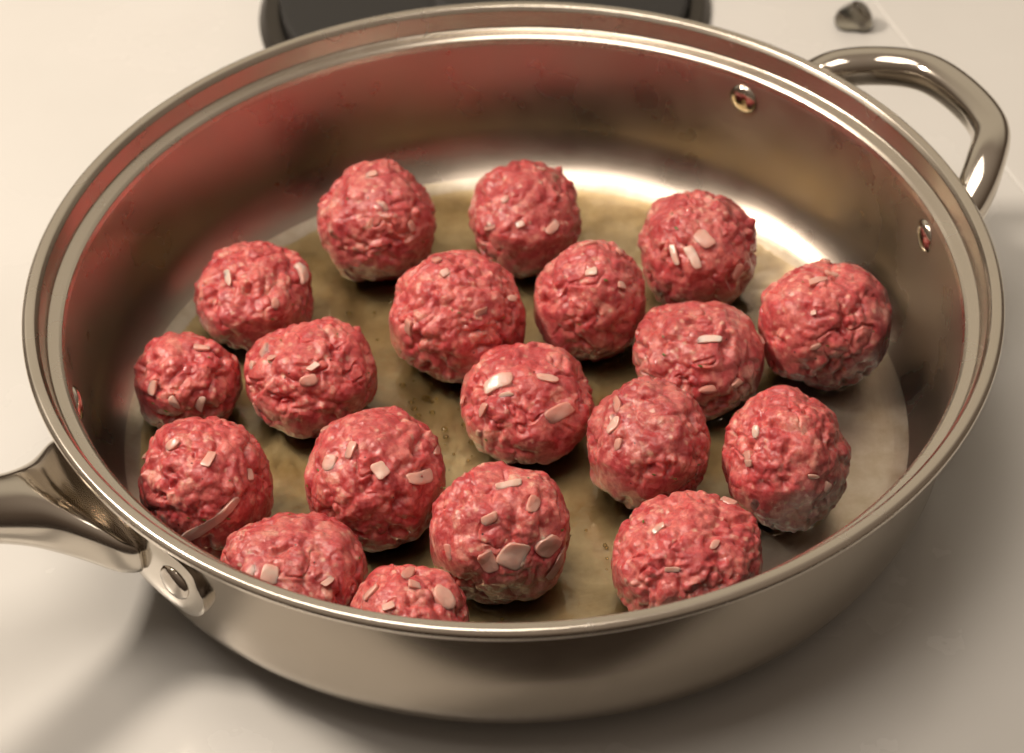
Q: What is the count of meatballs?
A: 19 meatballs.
